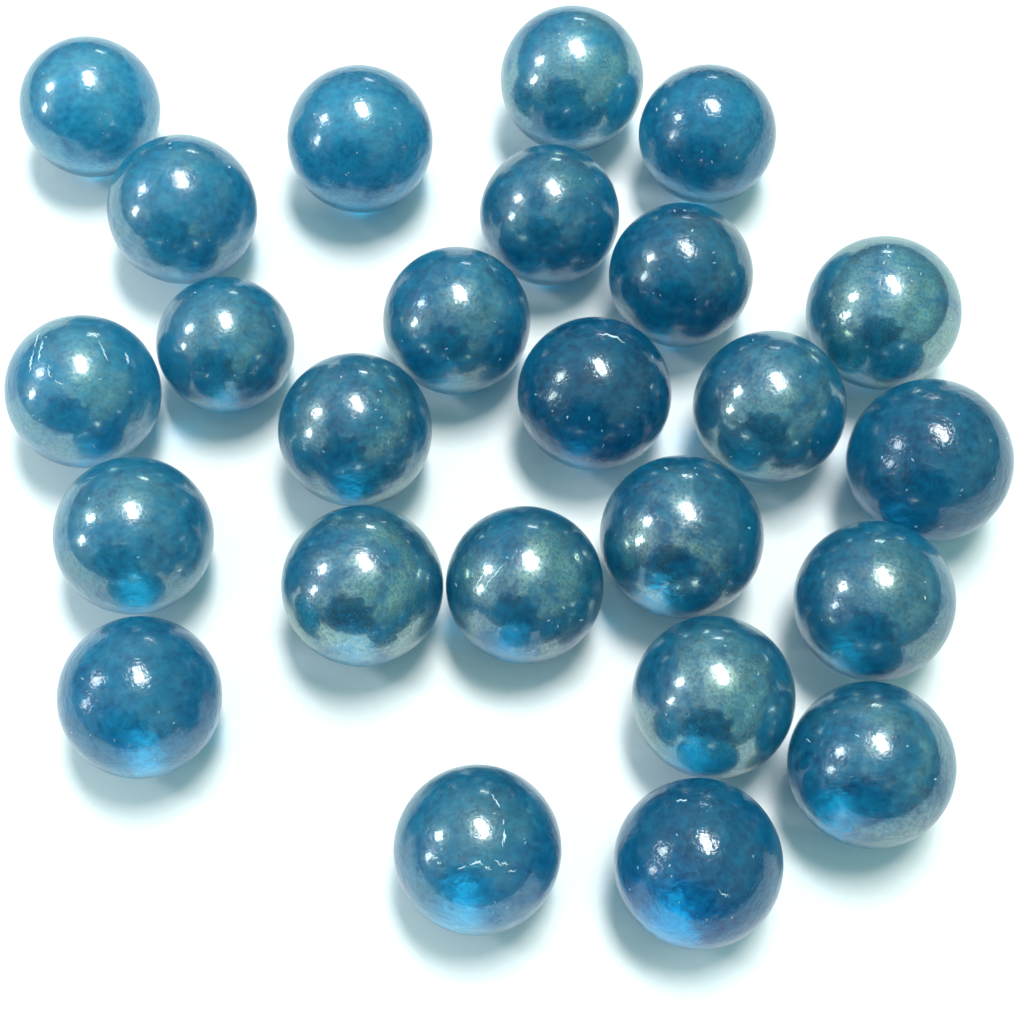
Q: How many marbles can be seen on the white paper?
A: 25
